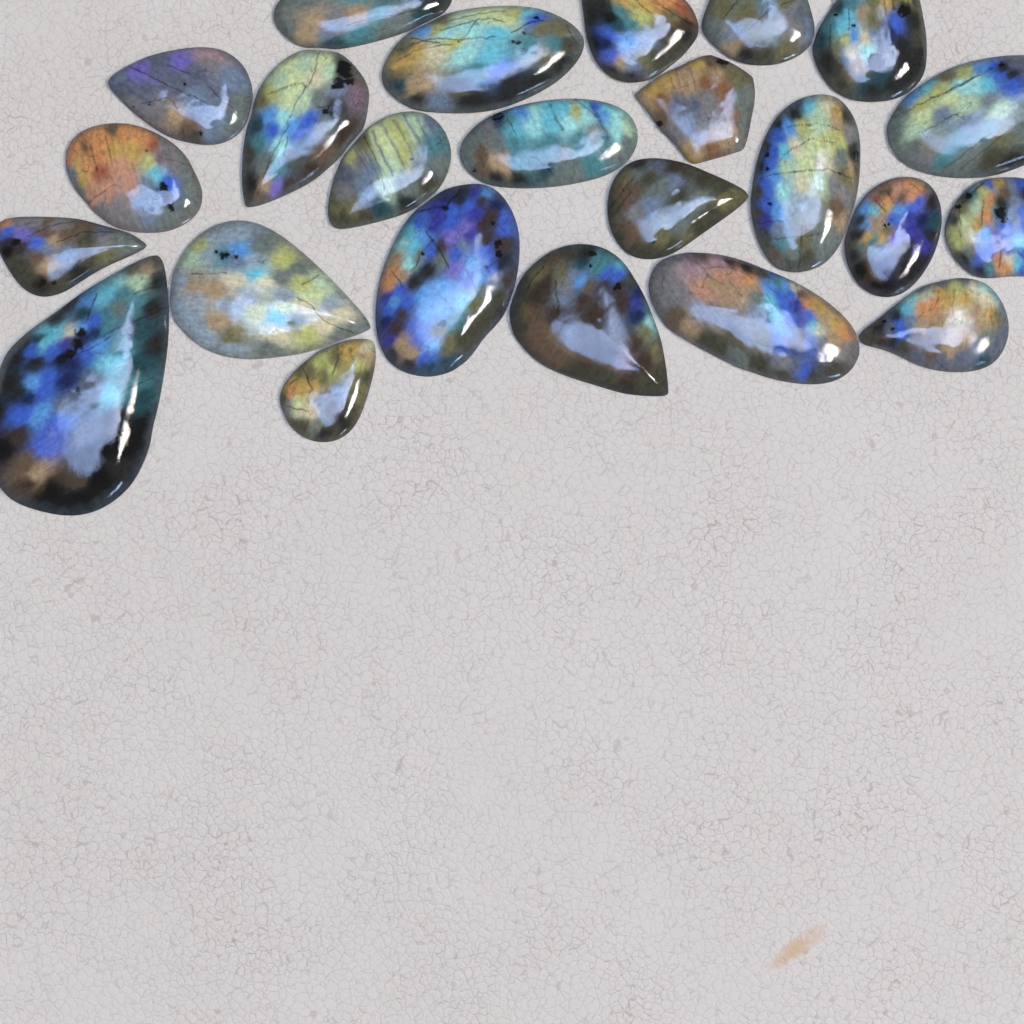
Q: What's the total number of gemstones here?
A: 24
